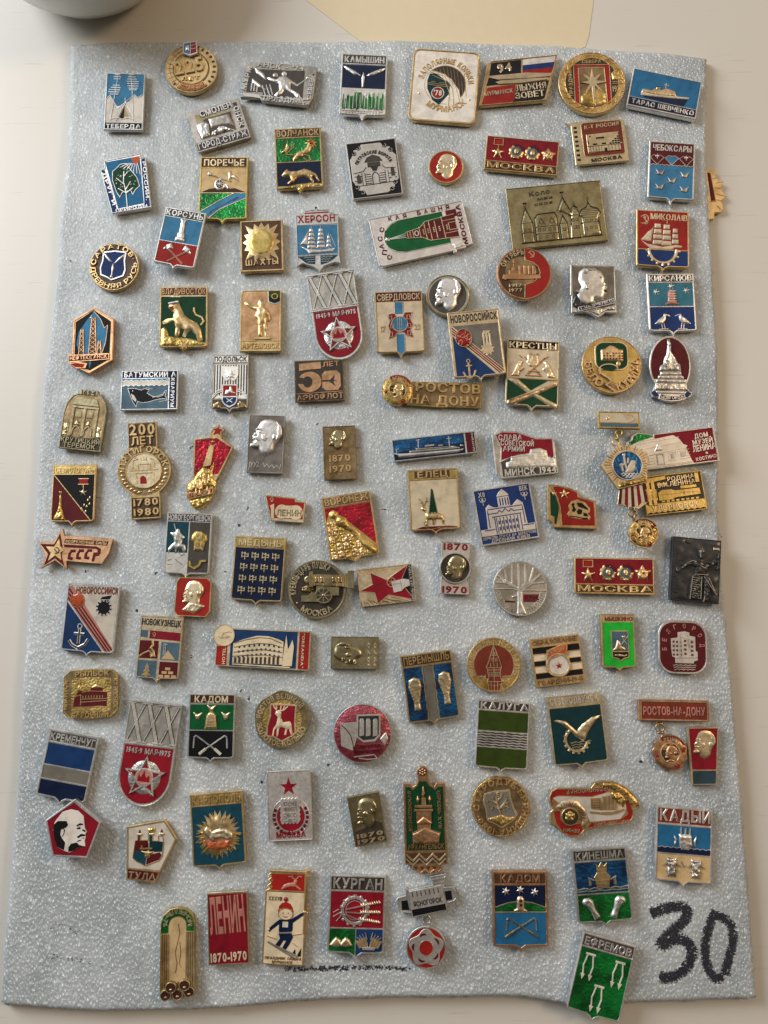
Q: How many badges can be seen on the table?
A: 104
